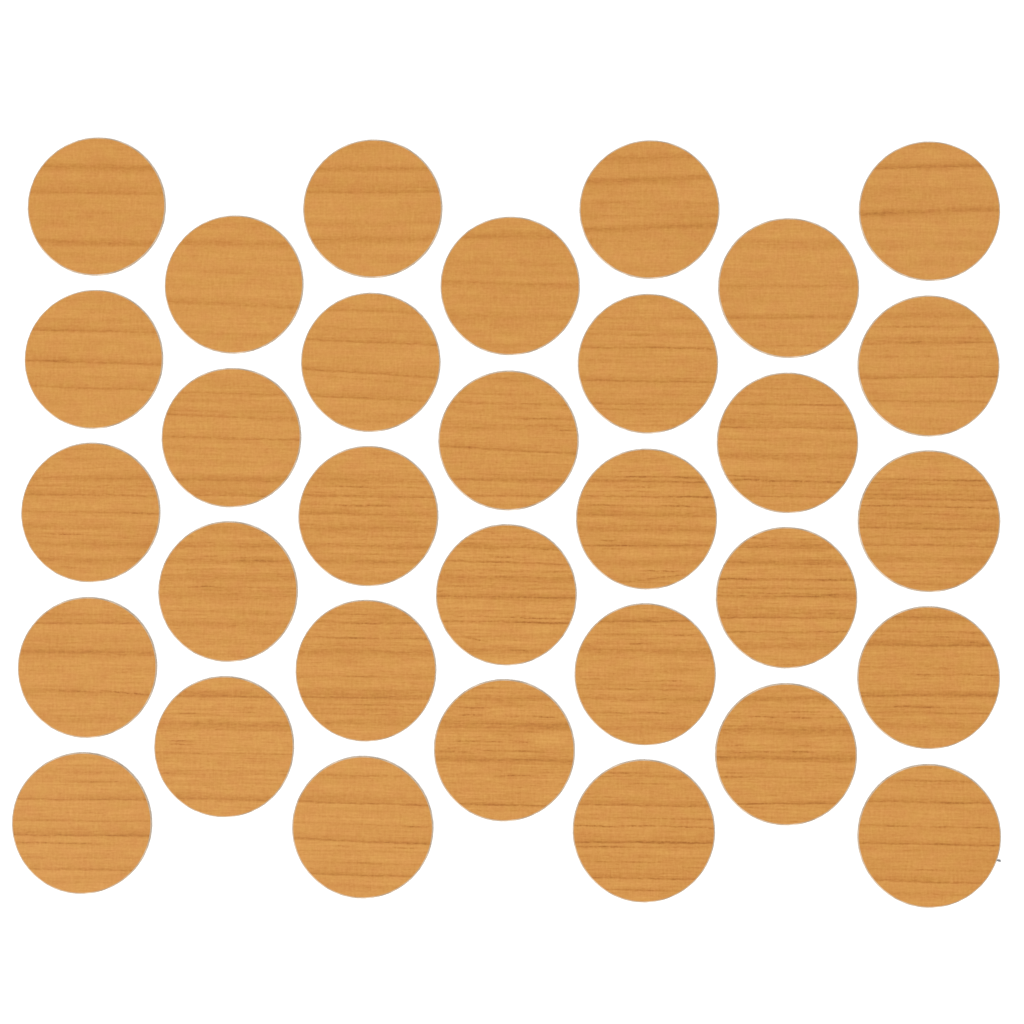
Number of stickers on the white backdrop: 32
